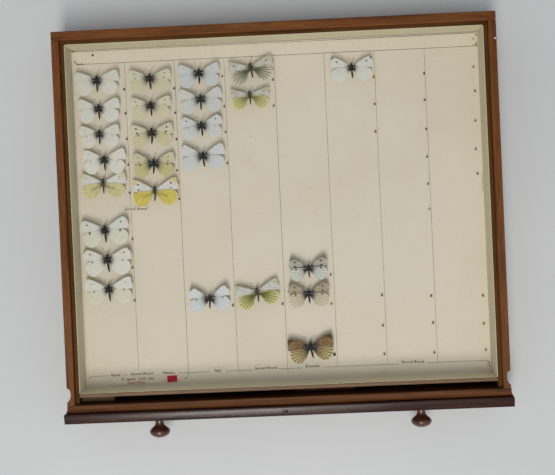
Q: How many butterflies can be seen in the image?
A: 25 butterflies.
